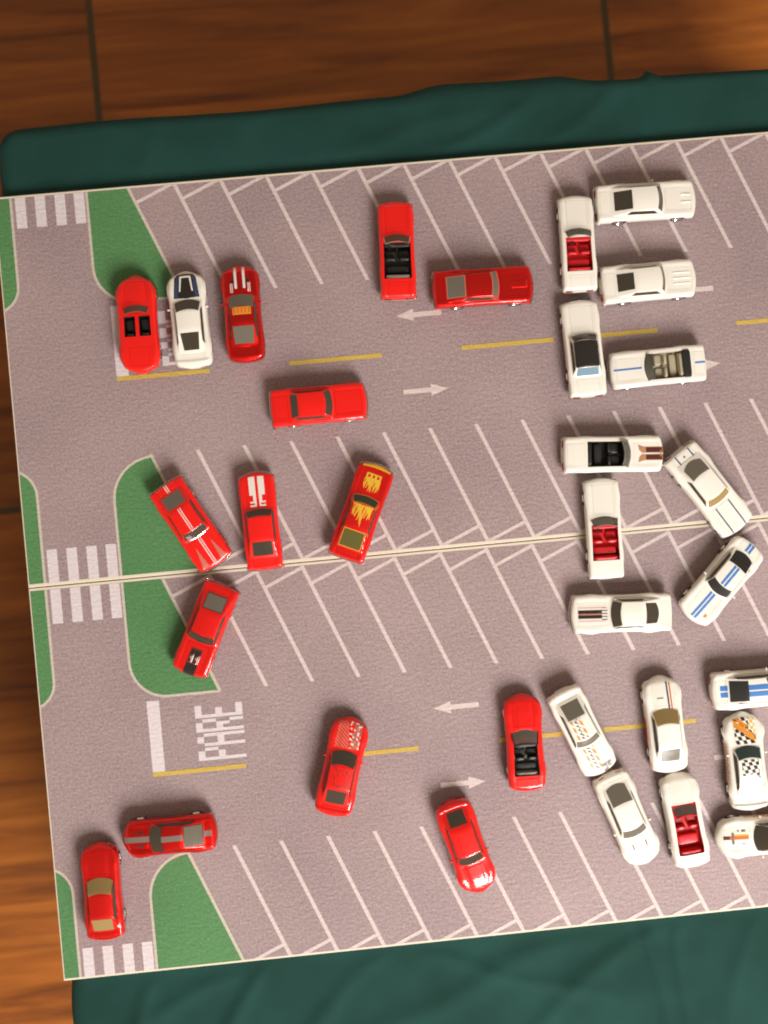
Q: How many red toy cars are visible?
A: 14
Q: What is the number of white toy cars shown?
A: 18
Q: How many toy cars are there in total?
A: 32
